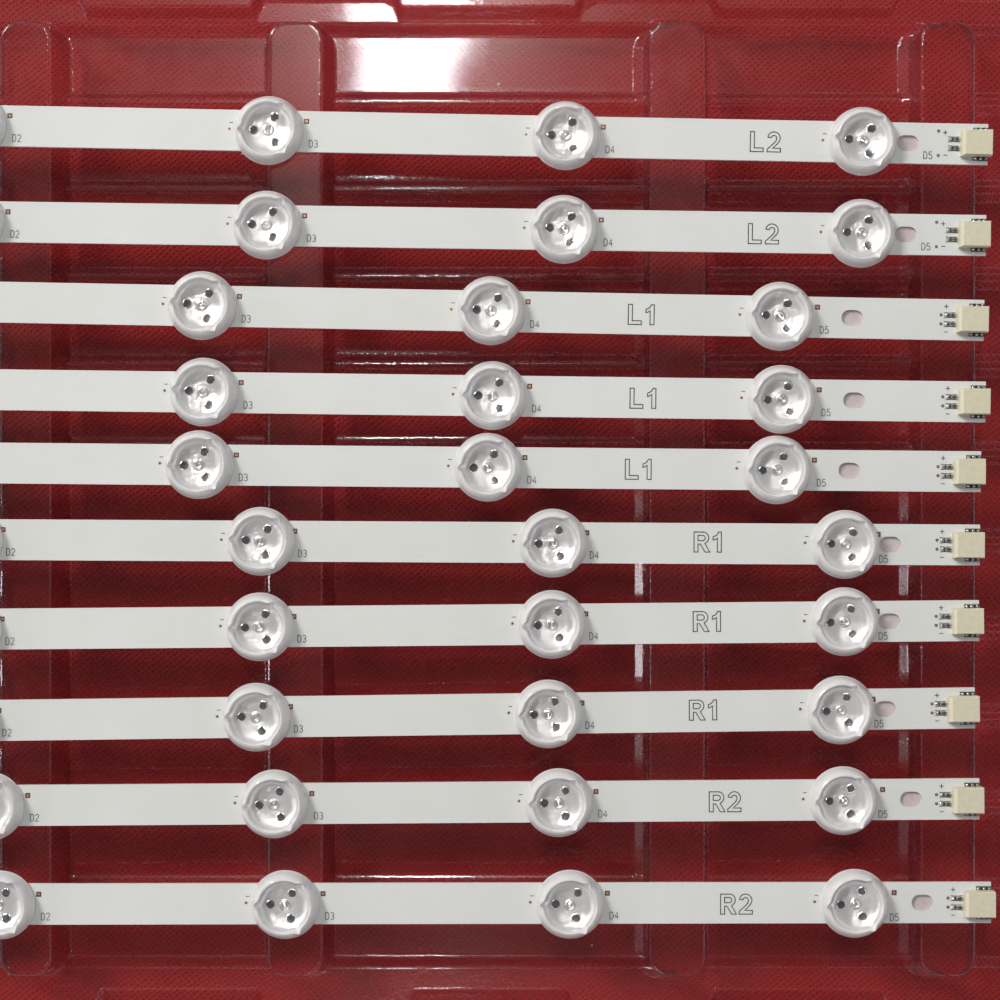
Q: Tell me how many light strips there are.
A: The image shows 10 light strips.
